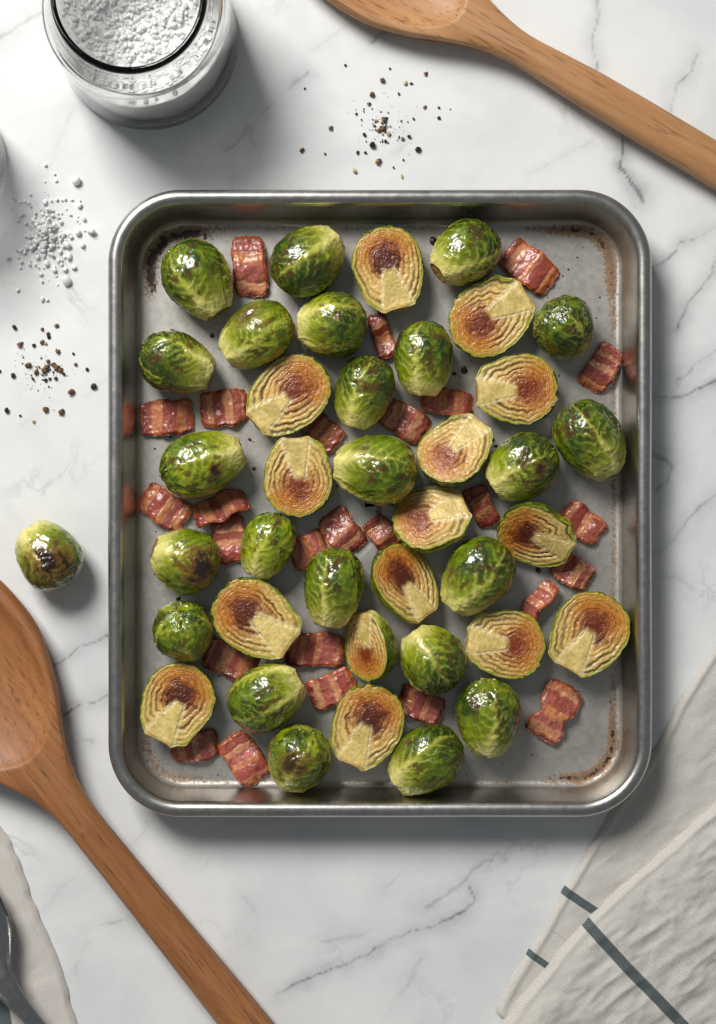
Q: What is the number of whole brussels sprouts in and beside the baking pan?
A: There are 24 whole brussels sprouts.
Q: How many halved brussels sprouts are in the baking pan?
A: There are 15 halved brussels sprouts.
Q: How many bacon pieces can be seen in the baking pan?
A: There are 26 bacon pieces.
